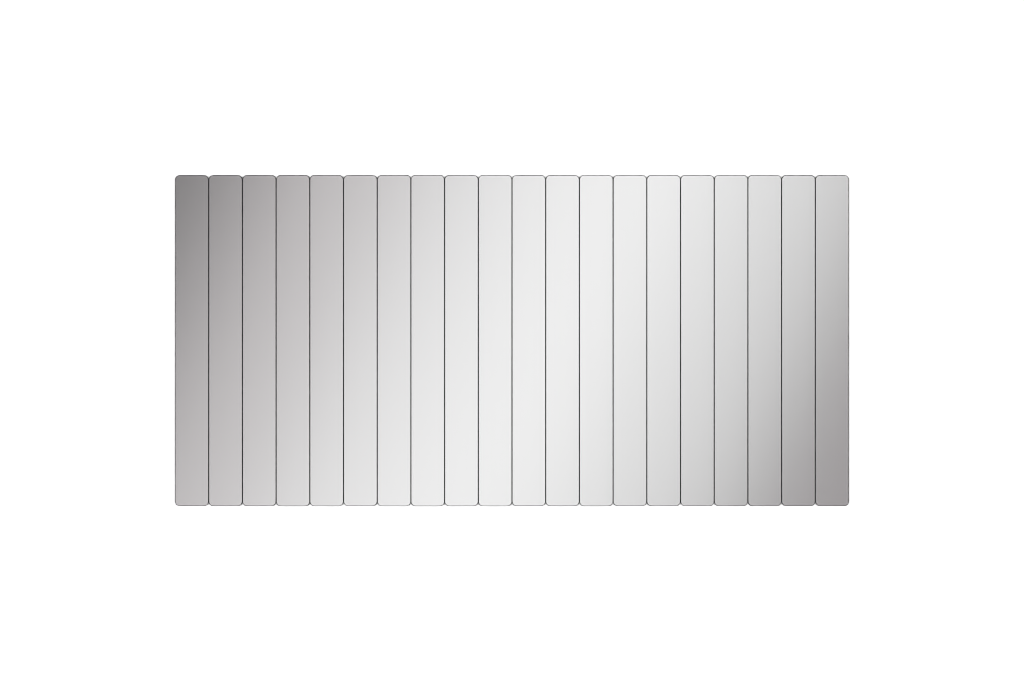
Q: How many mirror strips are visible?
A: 20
